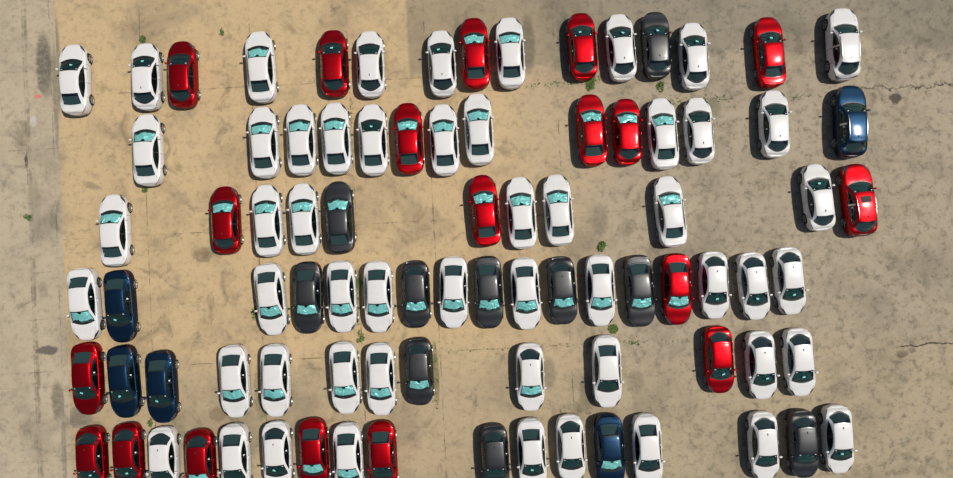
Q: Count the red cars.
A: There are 19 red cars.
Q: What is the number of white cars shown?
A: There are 53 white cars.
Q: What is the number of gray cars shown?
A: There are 10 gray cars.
